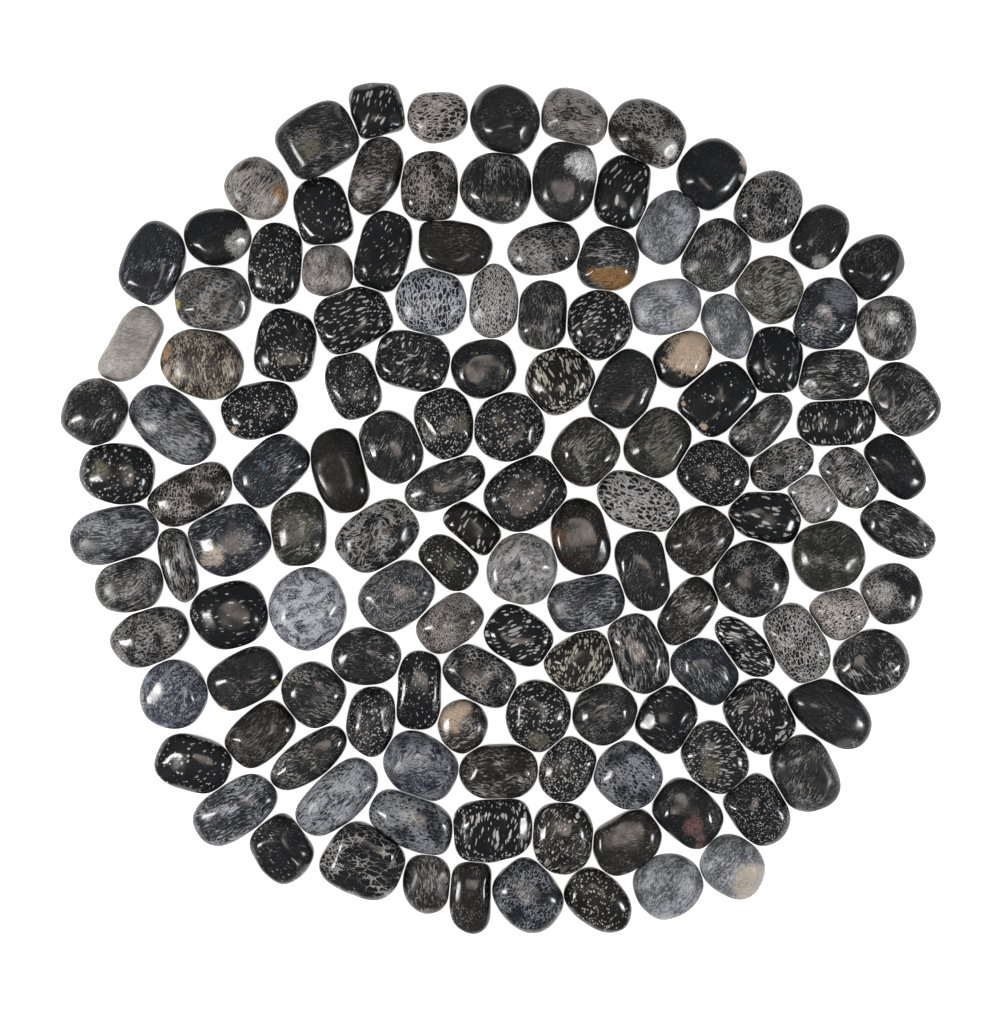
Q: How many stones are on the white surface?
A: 143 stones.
